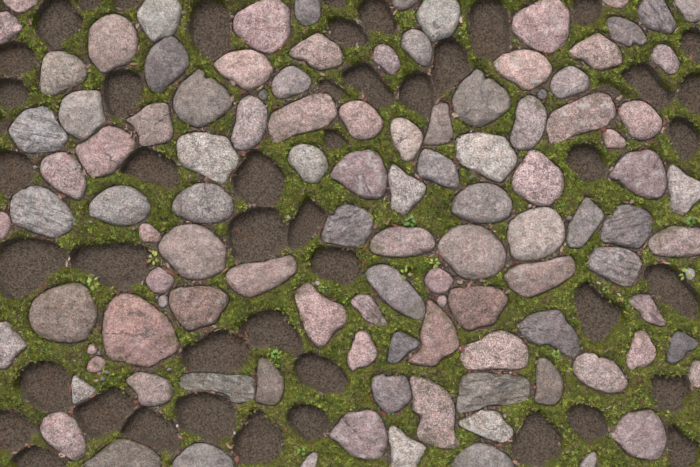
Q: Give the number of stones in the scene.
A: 111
